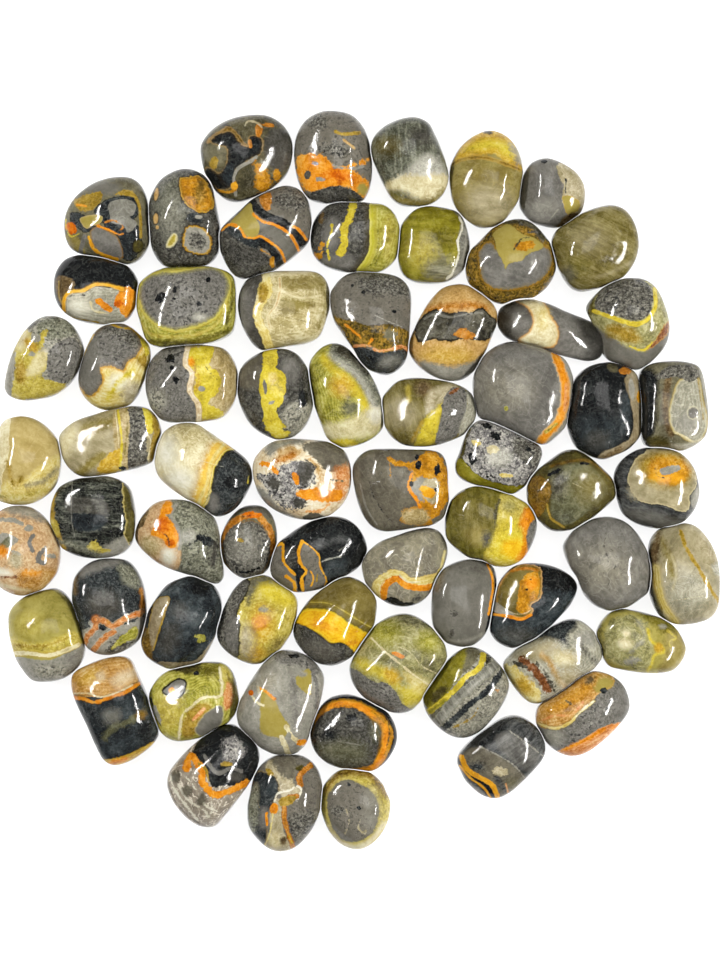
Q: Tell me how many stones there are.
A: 65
